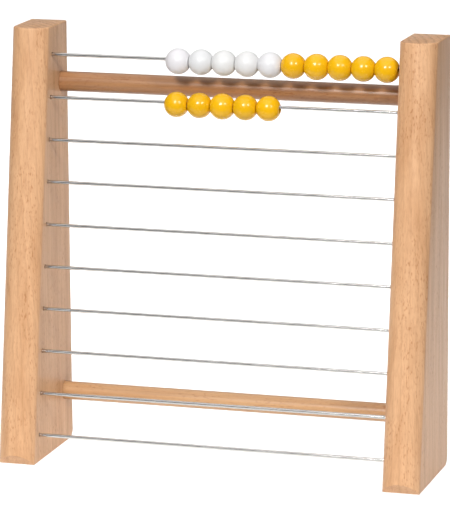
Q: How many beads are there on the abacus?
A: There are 15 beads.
